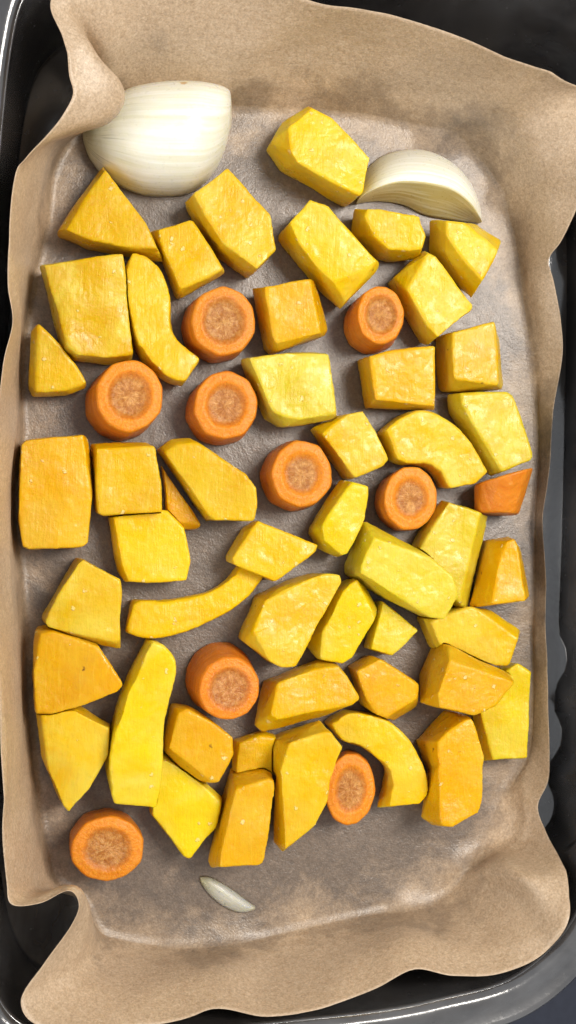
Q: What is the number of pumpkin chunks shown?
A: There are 48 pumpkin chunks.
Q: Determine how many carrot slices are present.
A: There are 10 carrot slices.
